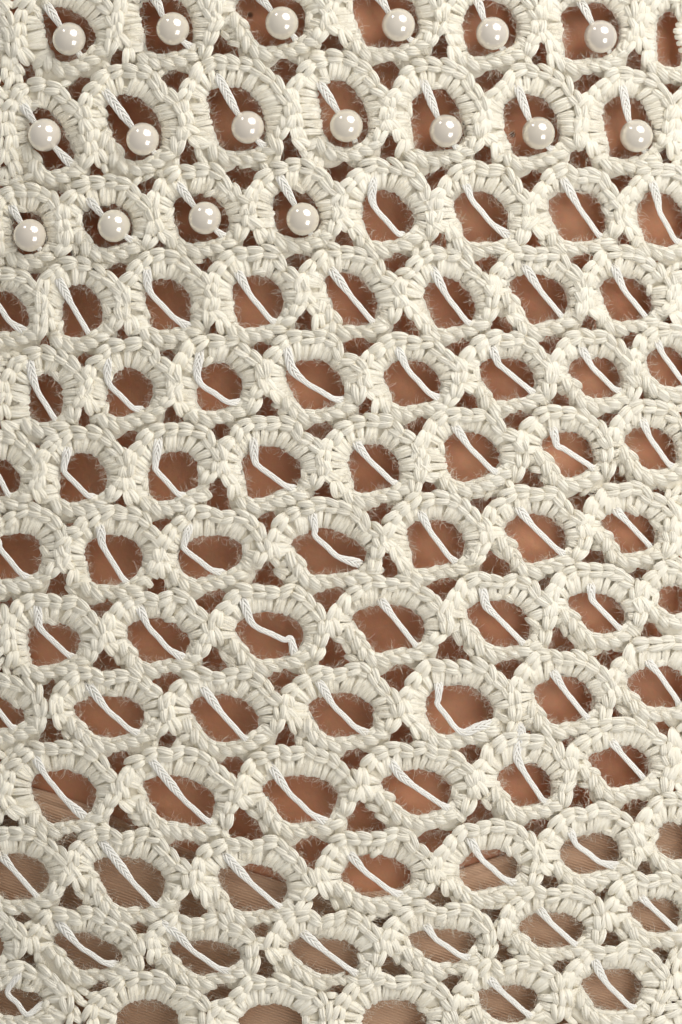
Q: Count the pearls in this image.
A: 17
